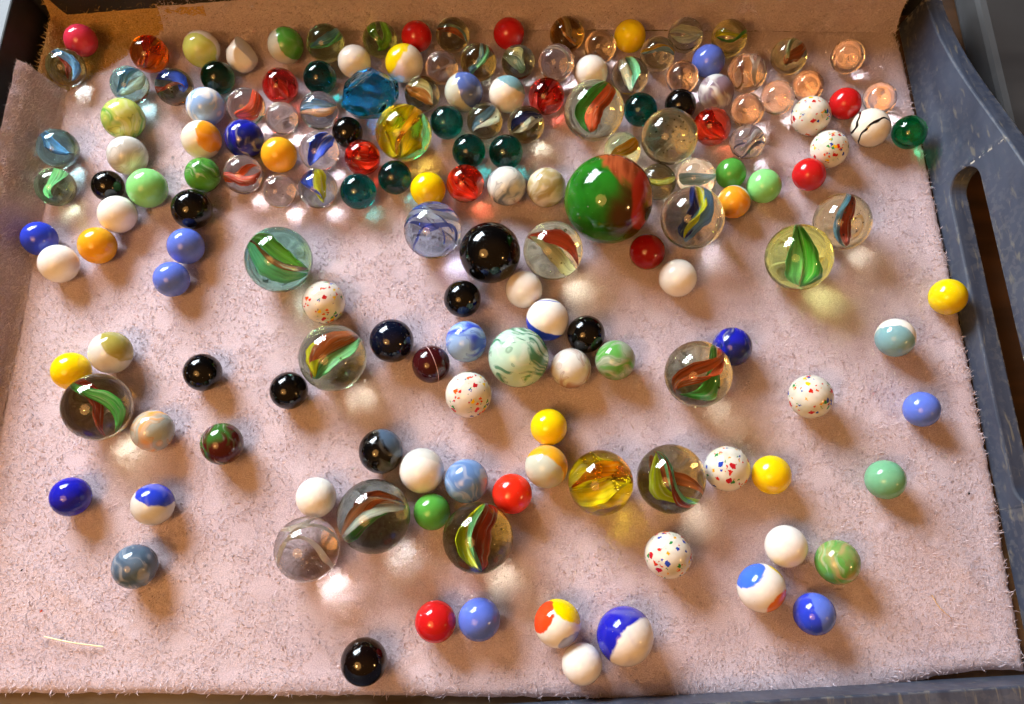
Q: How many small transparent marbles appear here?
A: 55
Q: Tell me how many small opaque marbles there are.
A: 90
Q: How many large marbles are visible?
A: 21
